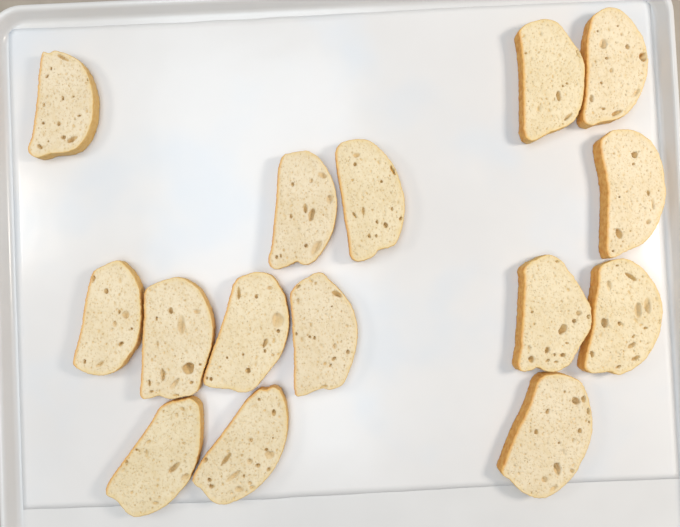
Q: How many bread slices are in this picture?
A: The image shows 15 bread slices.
